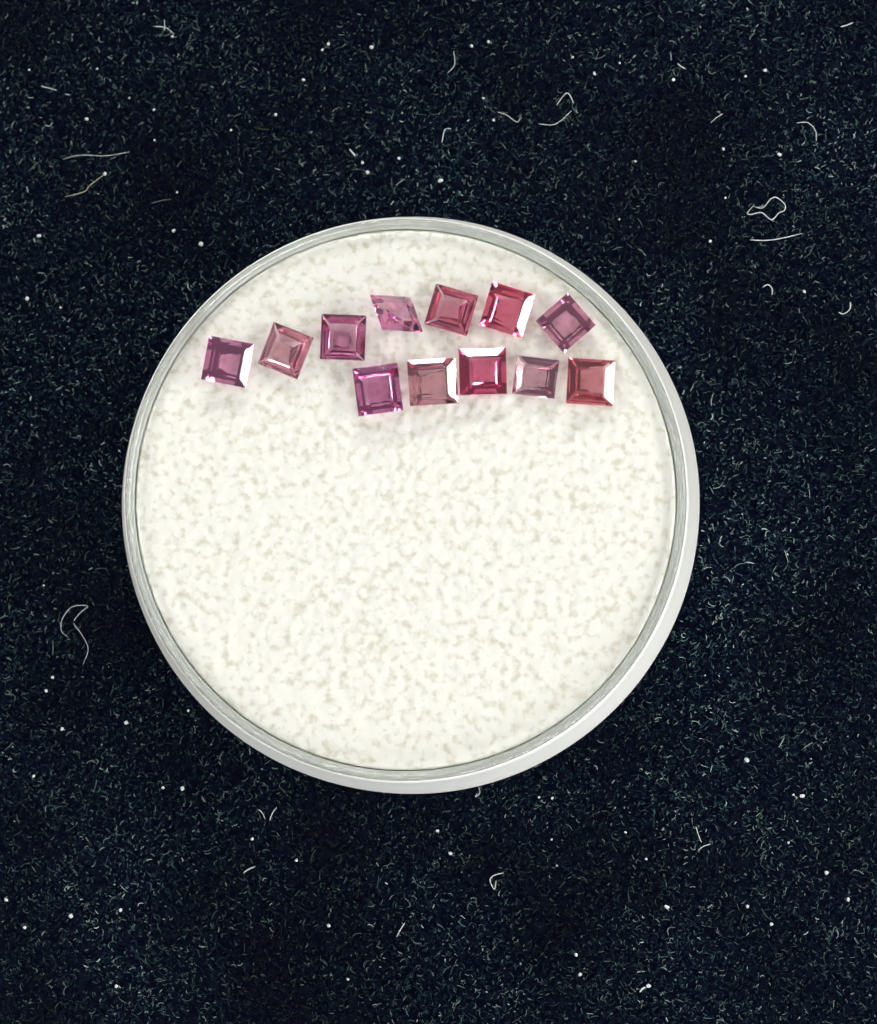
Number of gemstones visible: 12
